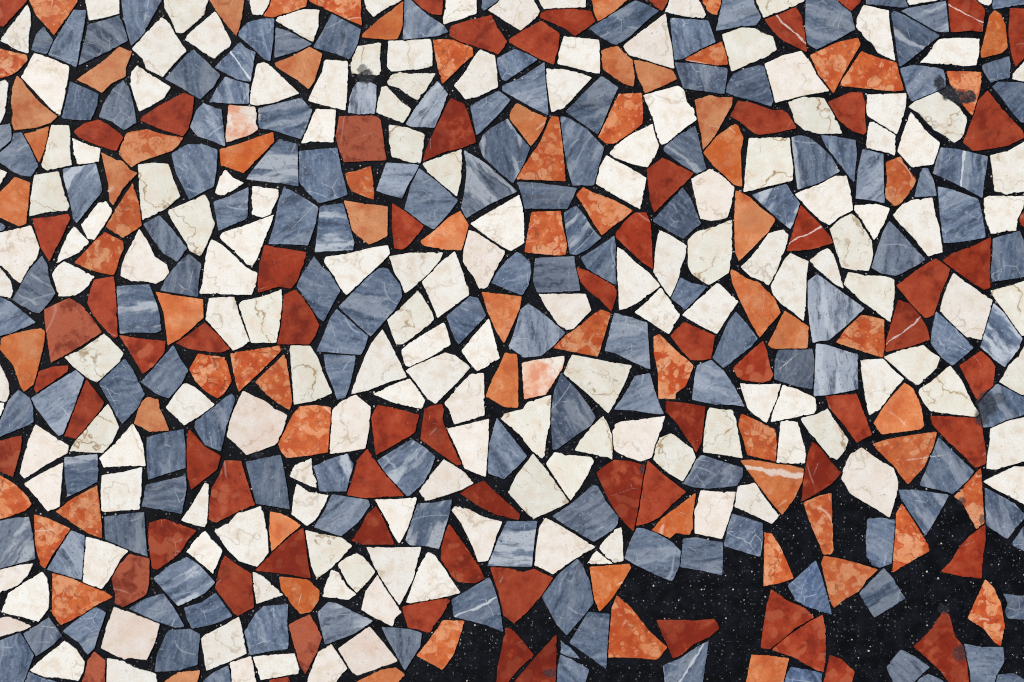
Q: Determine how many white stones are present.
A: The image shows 160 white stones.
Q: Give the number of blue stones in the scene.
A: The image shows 143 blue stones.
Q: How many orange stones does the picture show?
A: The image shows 75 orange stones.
